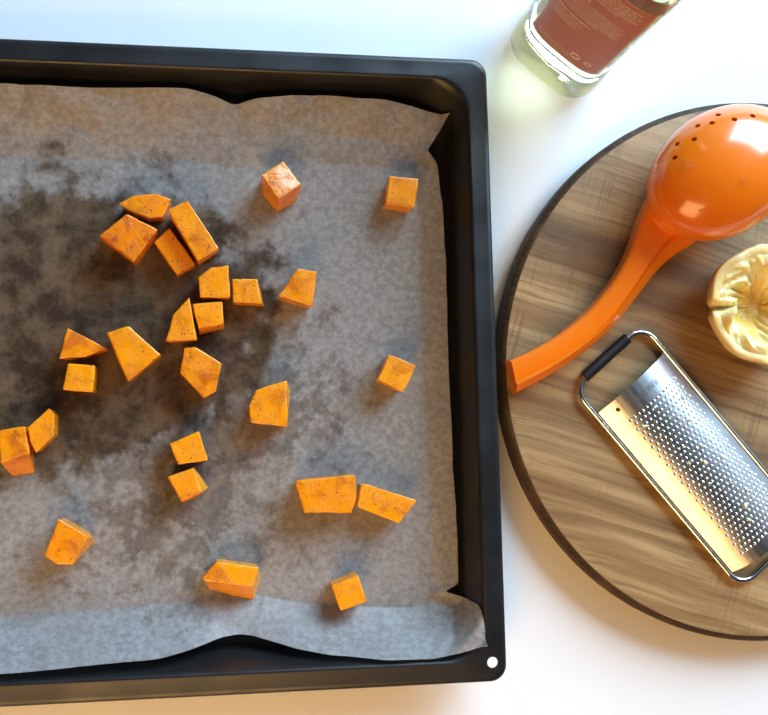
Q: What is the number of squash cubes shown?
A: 26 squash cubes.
